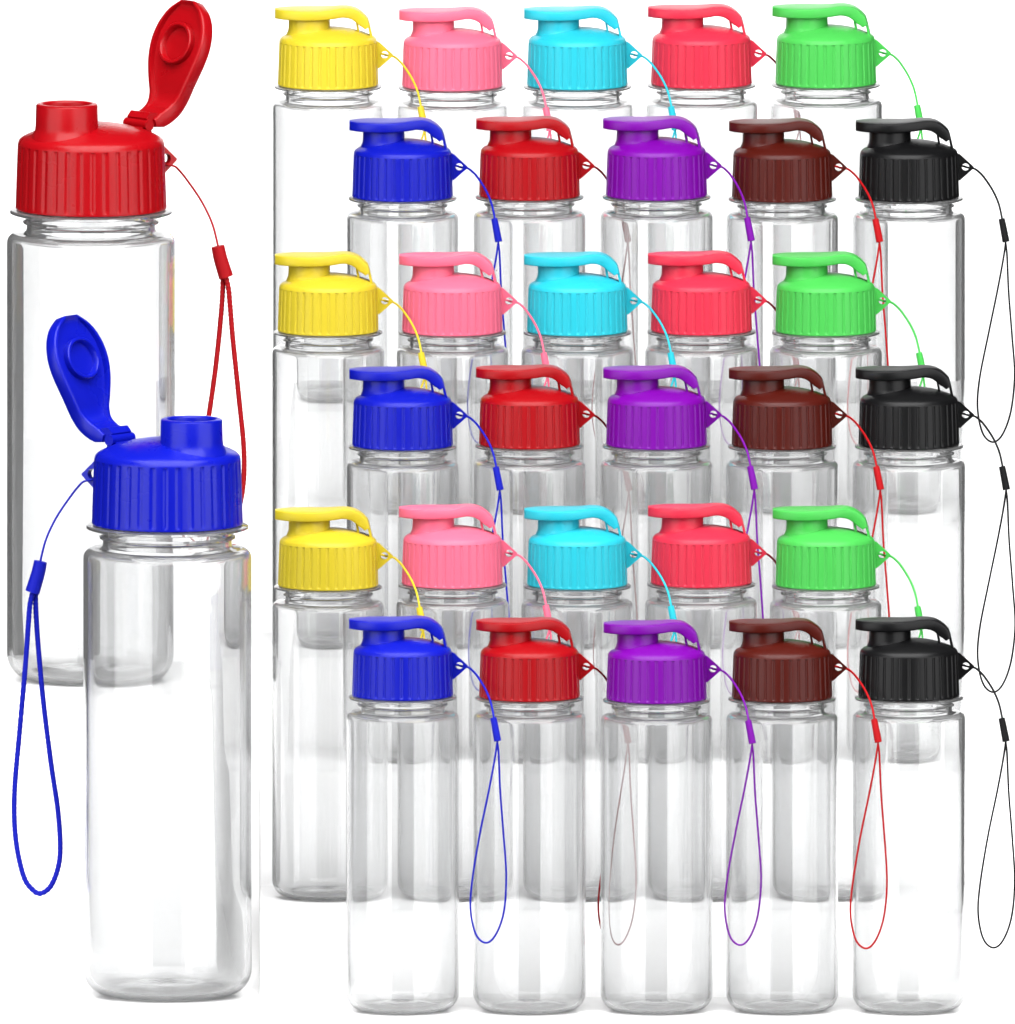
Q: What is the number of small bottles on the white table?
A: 30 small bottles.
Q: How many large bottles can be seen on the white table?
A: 2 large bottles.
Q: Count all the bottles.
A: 32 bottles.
